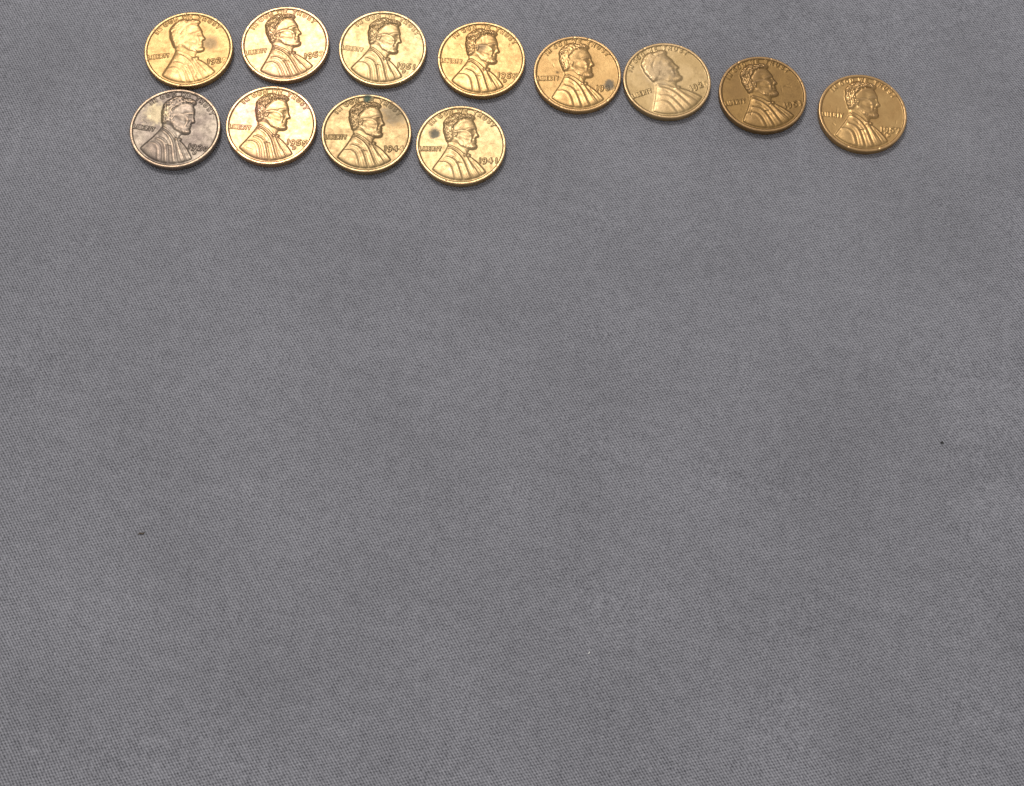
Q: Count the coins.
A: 12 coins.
